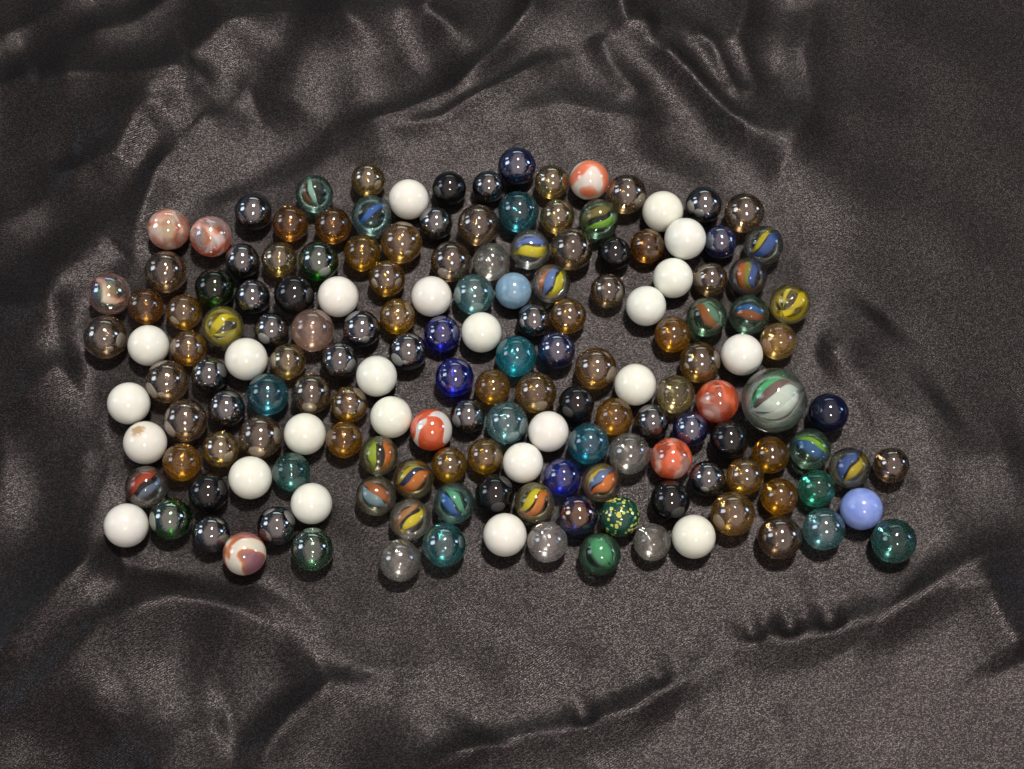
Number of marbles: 163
